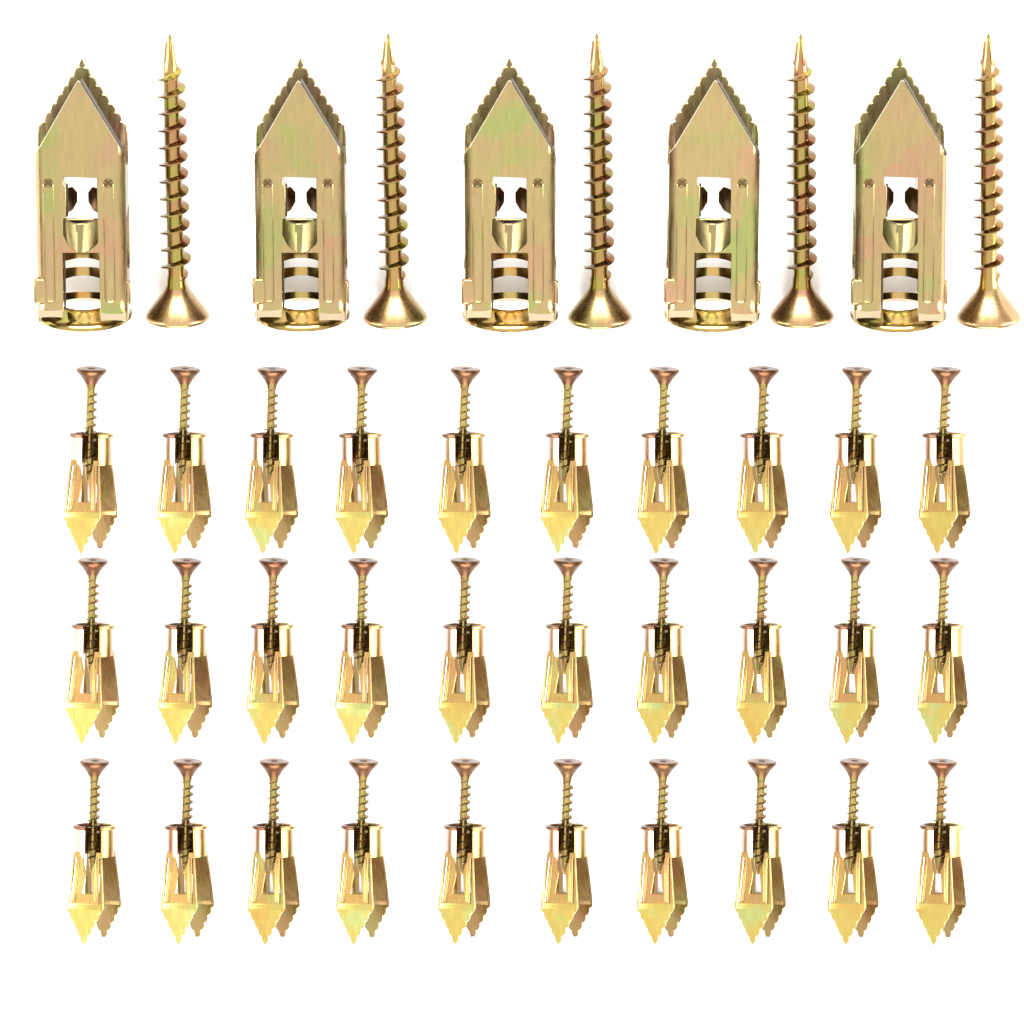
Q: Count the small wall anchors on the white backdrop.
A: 30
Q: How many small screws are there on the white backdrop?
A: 30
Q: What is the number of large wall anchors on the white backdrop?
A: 5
